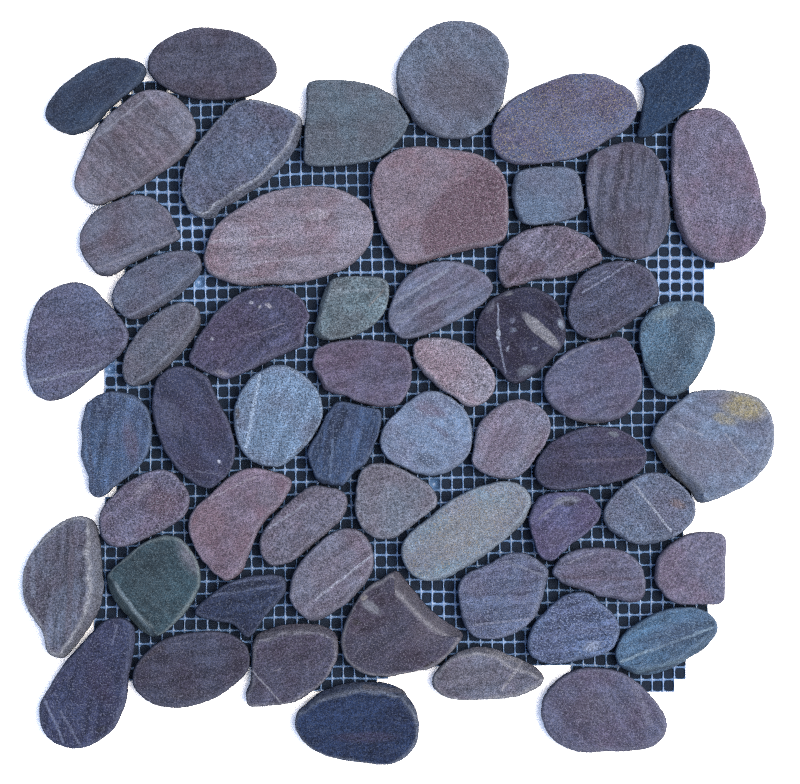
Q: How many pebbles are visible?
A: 58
